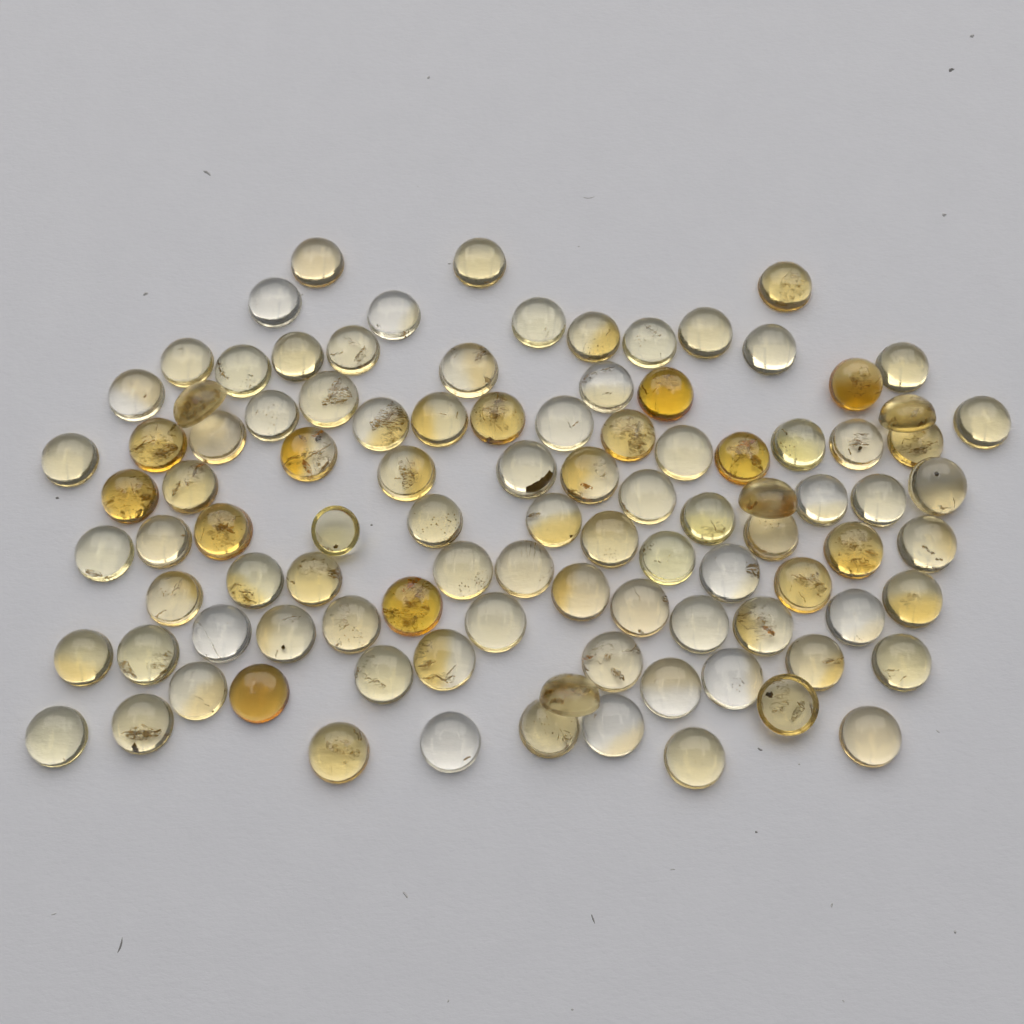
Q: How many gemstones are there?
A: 100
